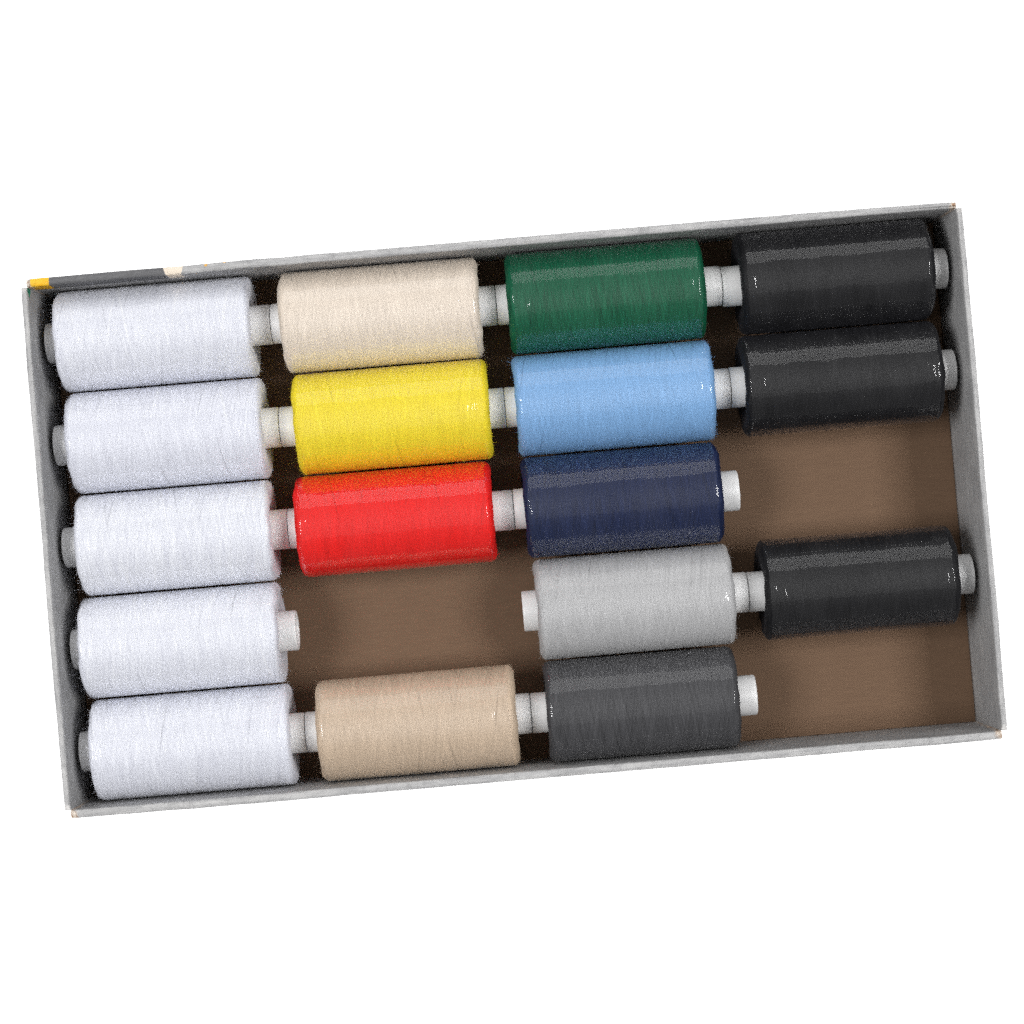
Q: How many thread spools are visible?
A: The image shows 17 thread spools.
